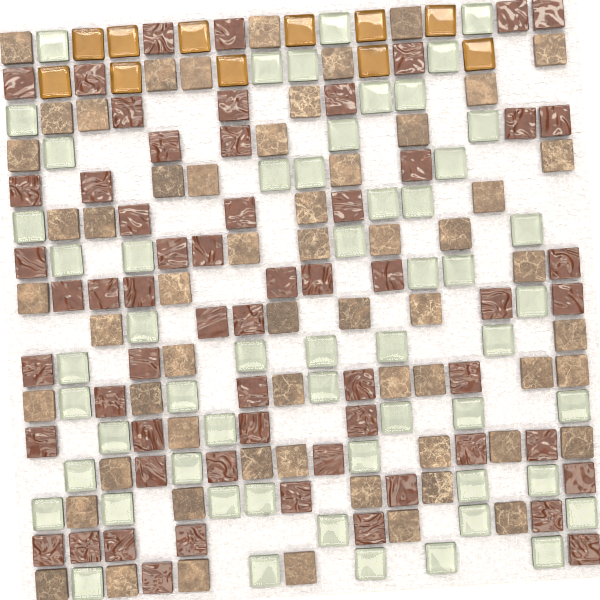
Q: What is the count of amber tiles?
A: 11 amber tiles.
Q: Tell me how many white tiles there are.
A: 56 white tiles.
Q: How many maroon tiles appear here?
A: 60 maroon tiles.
